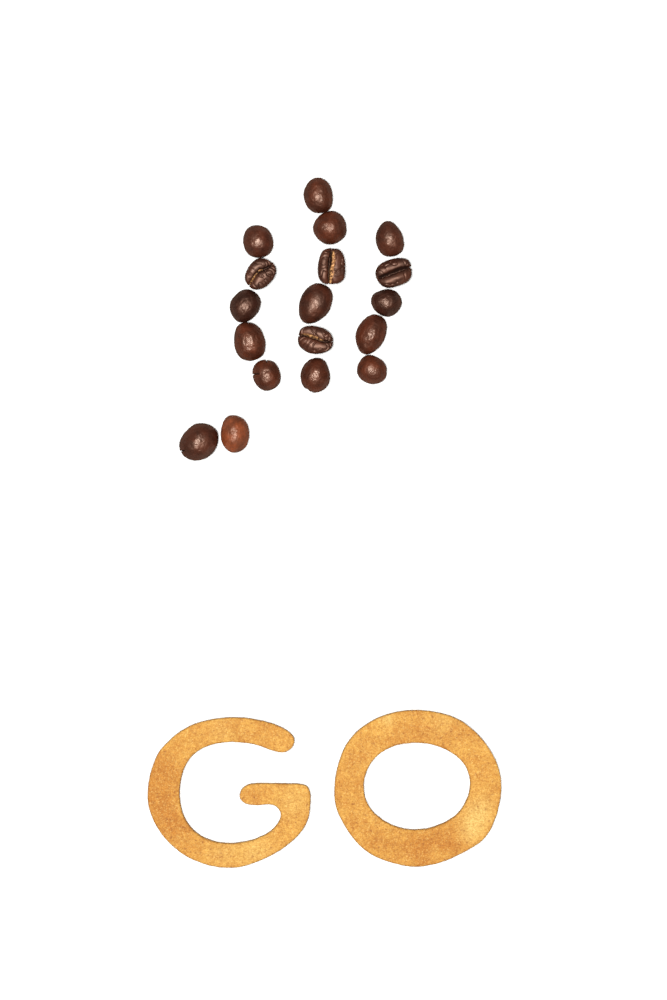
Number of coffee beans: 18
